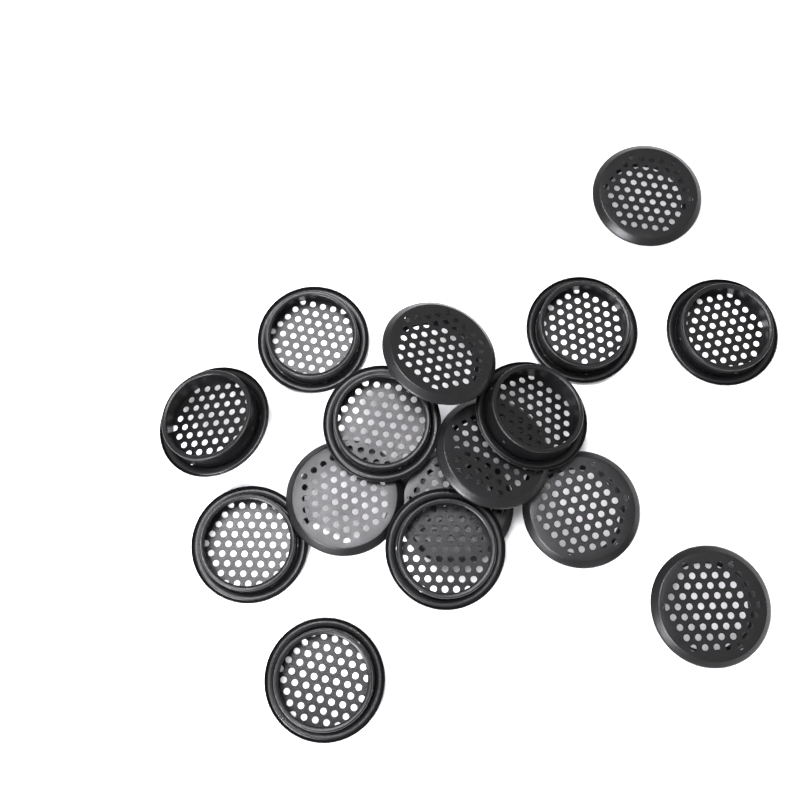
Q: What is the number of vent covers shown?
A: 16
